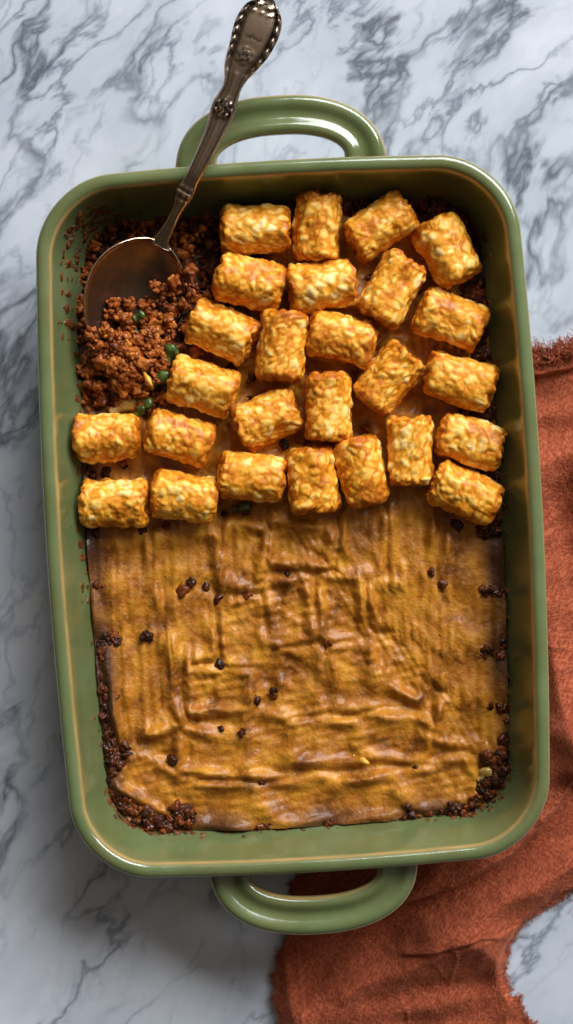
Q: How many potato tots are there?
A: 26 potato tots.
